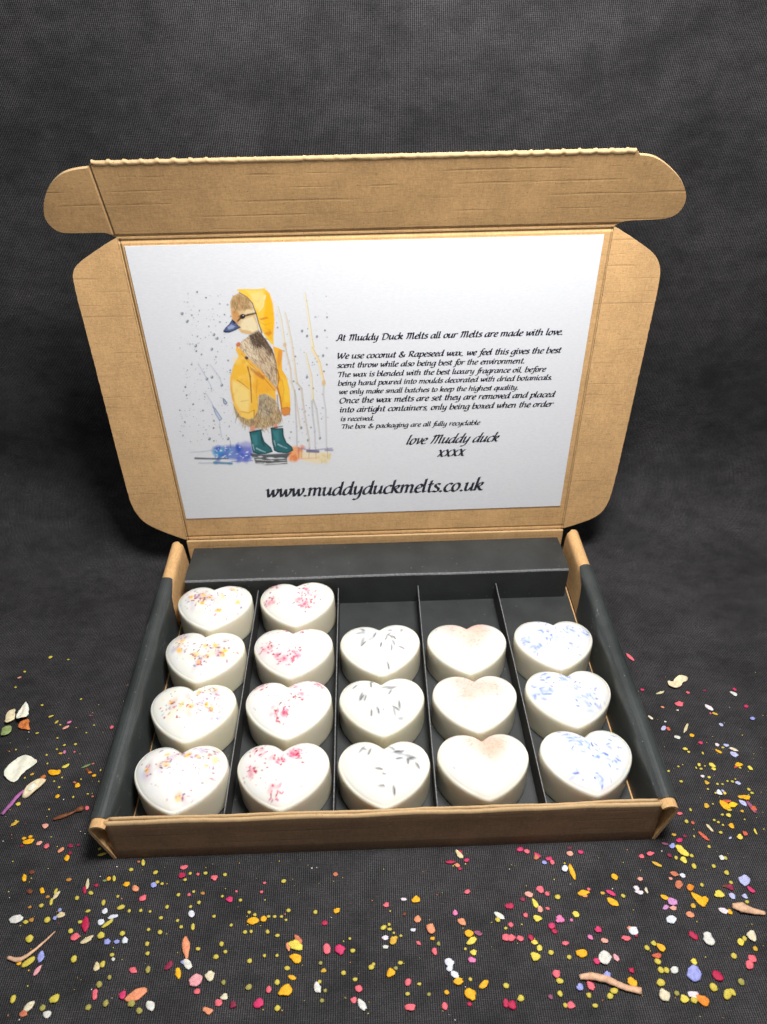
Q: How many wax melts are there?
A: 17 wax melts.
